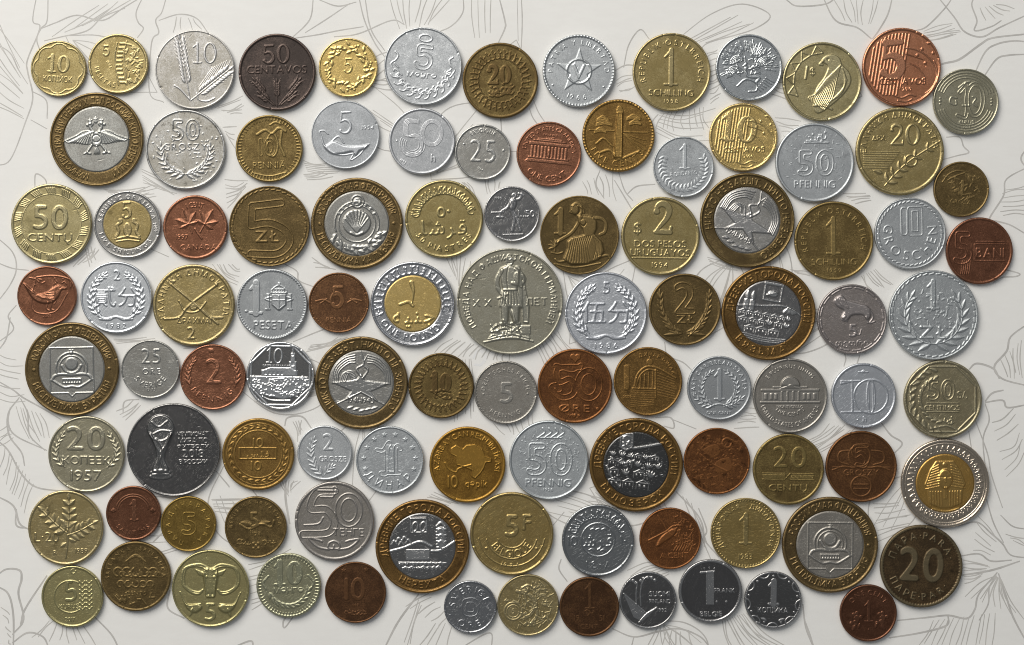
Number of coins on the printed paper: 100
